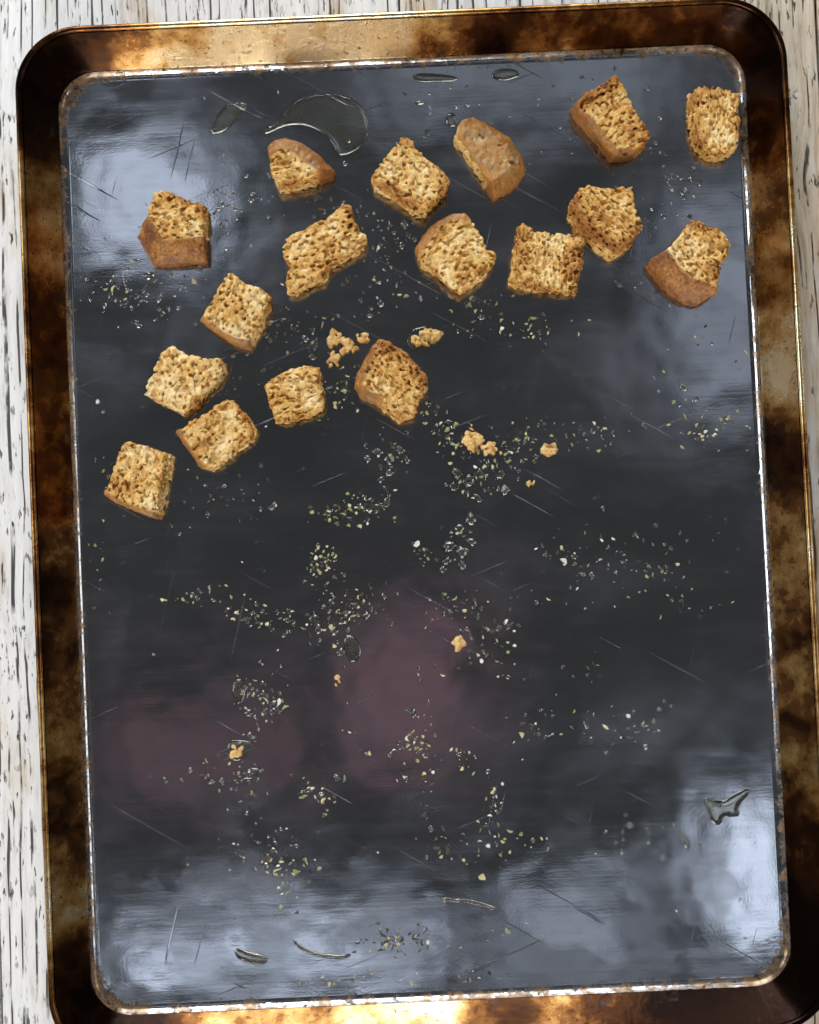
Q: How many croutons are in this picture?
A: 17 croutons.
